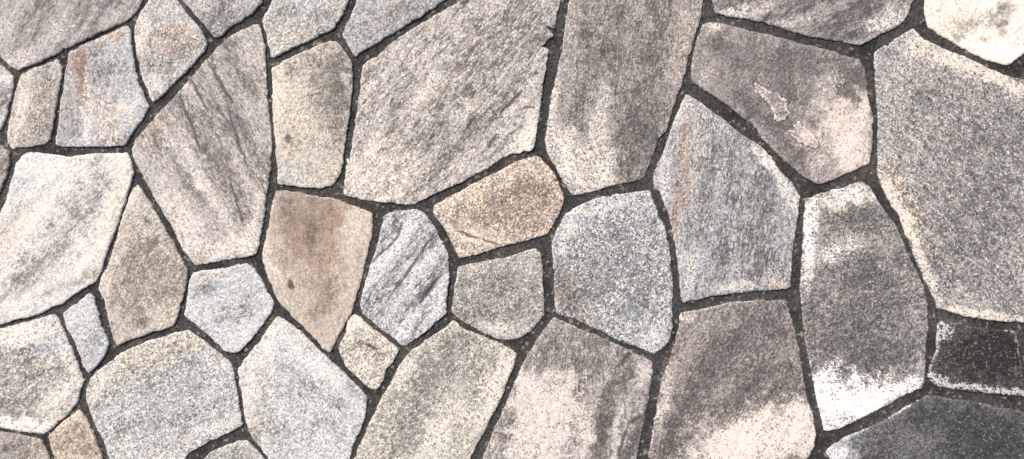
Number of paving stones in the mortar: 40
